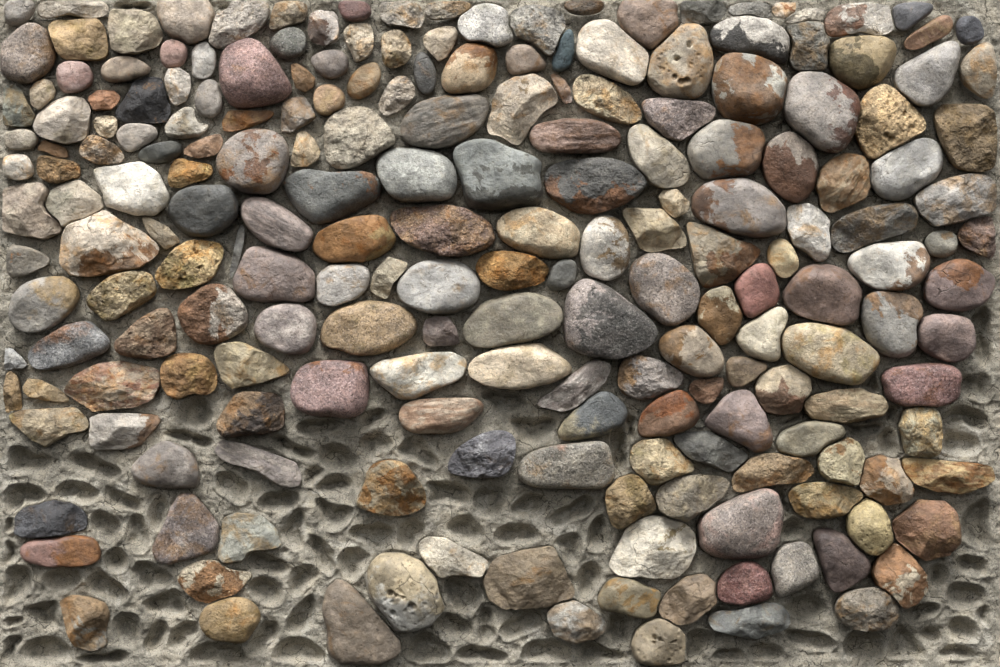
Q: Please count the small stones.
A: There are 67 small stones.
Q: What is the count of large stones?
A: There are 139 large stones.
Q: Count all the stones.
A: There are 206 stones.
